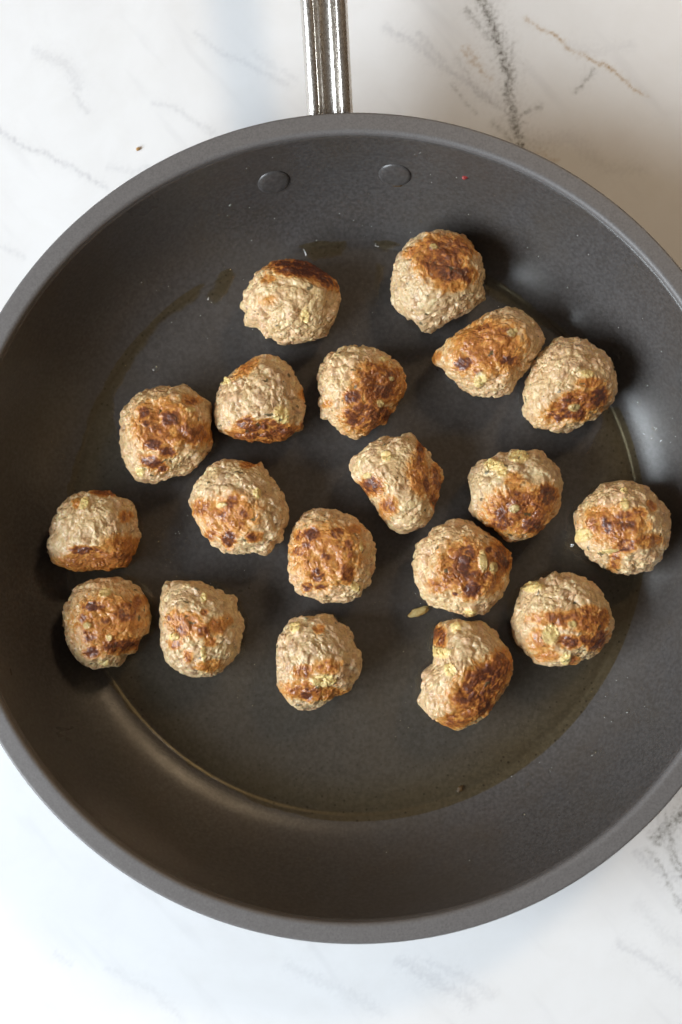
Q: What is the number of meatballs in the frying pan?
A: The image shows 19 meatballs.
